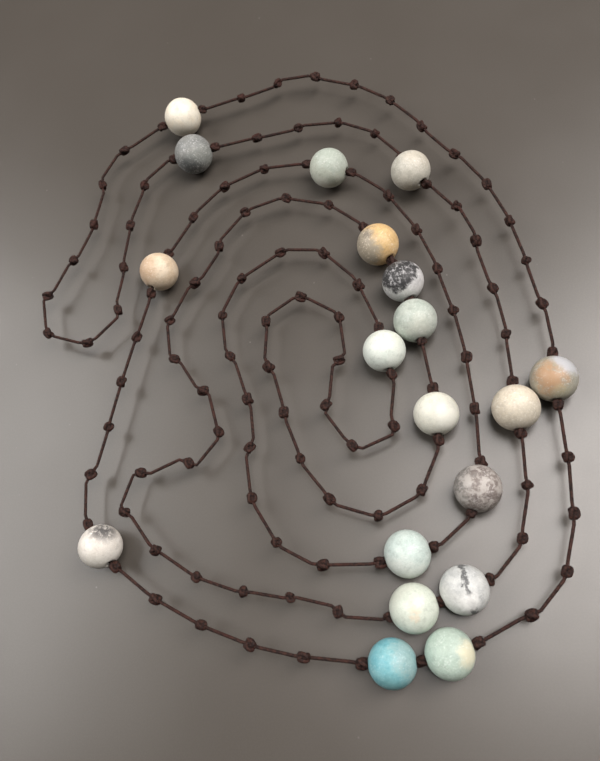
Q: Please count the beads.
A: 19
